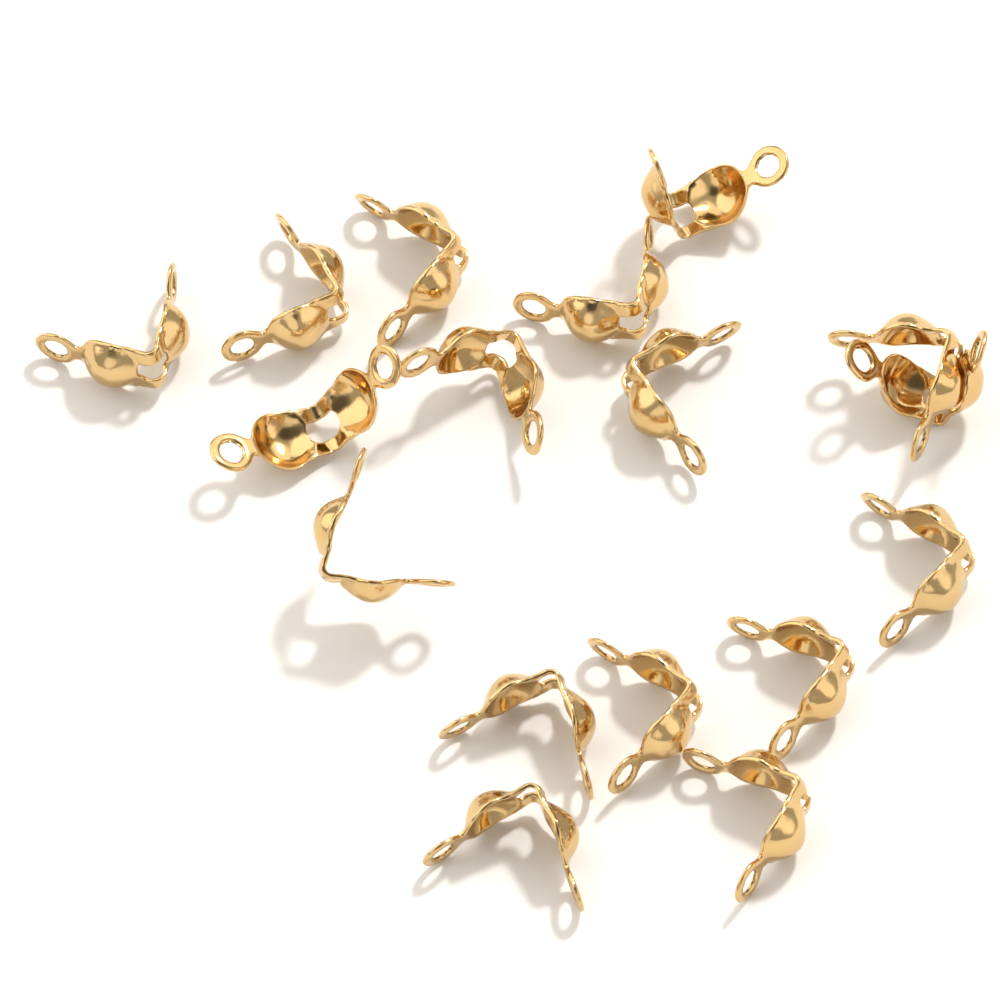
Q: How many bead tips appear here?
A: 17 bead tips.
